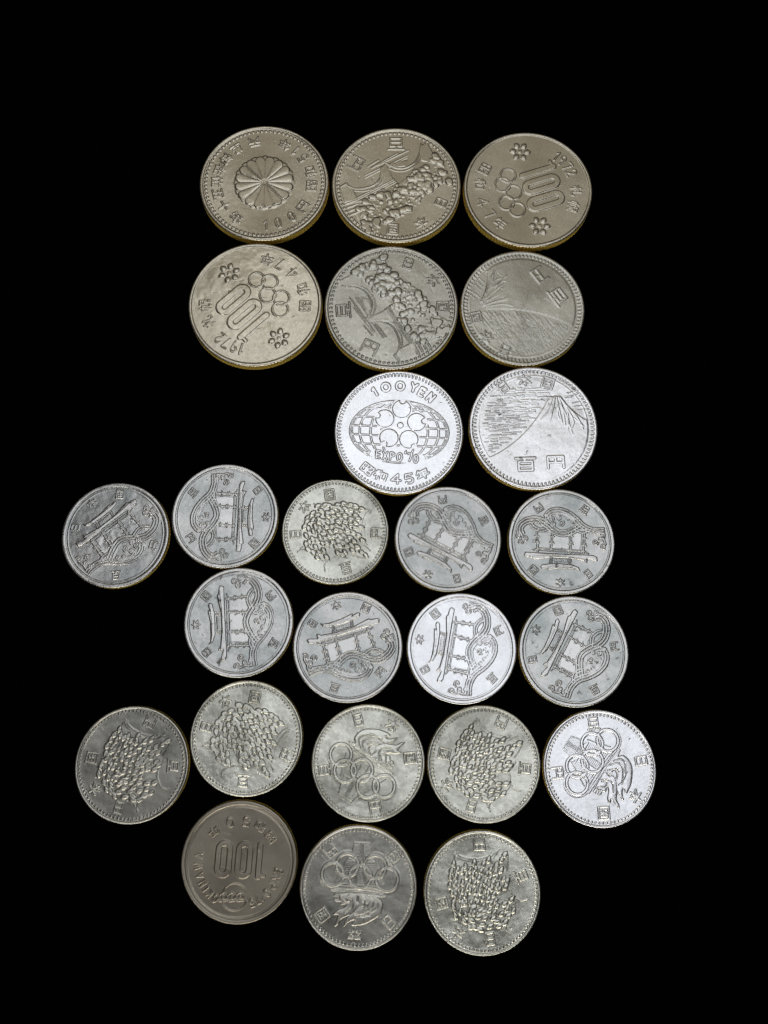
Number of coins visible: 25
